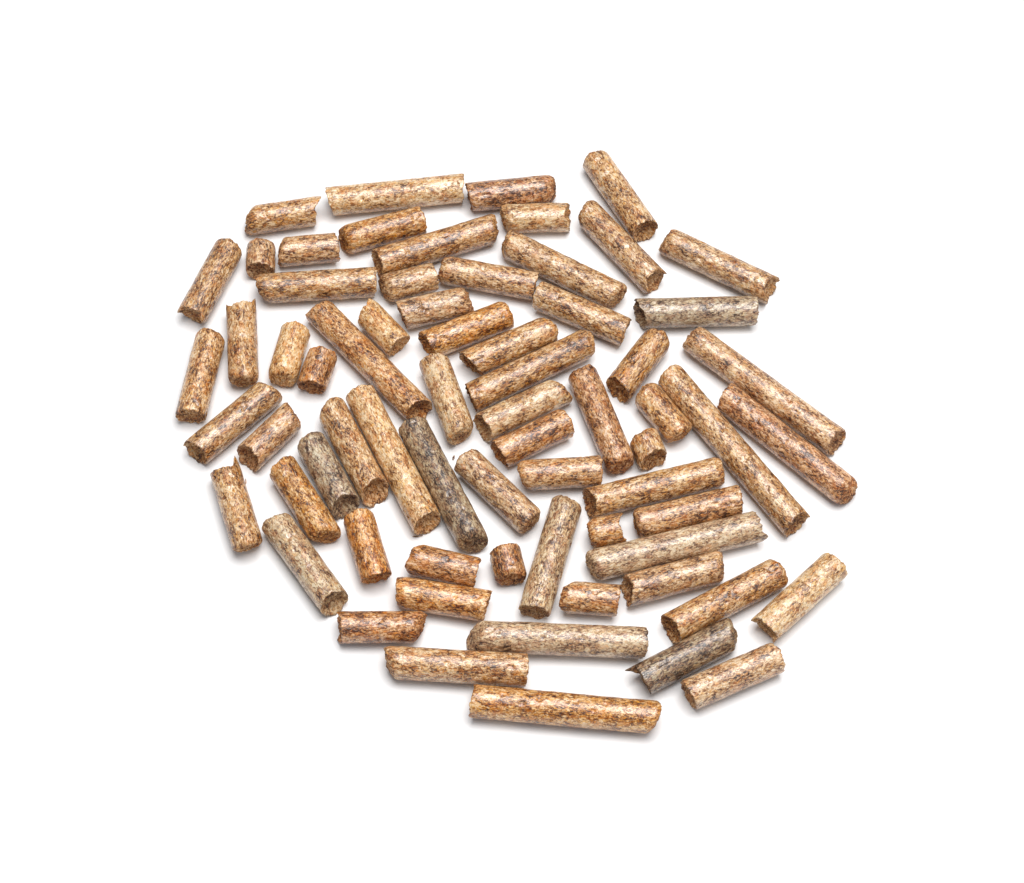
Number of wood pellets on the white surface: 68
